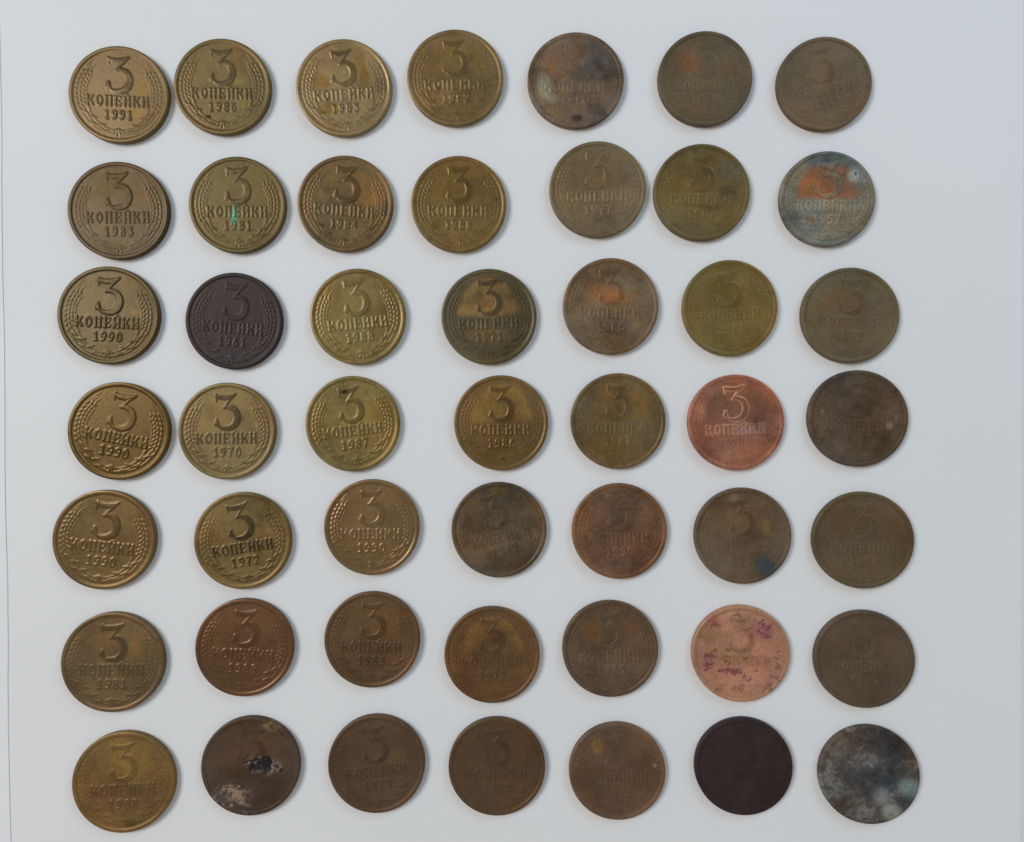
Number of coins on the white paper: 49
